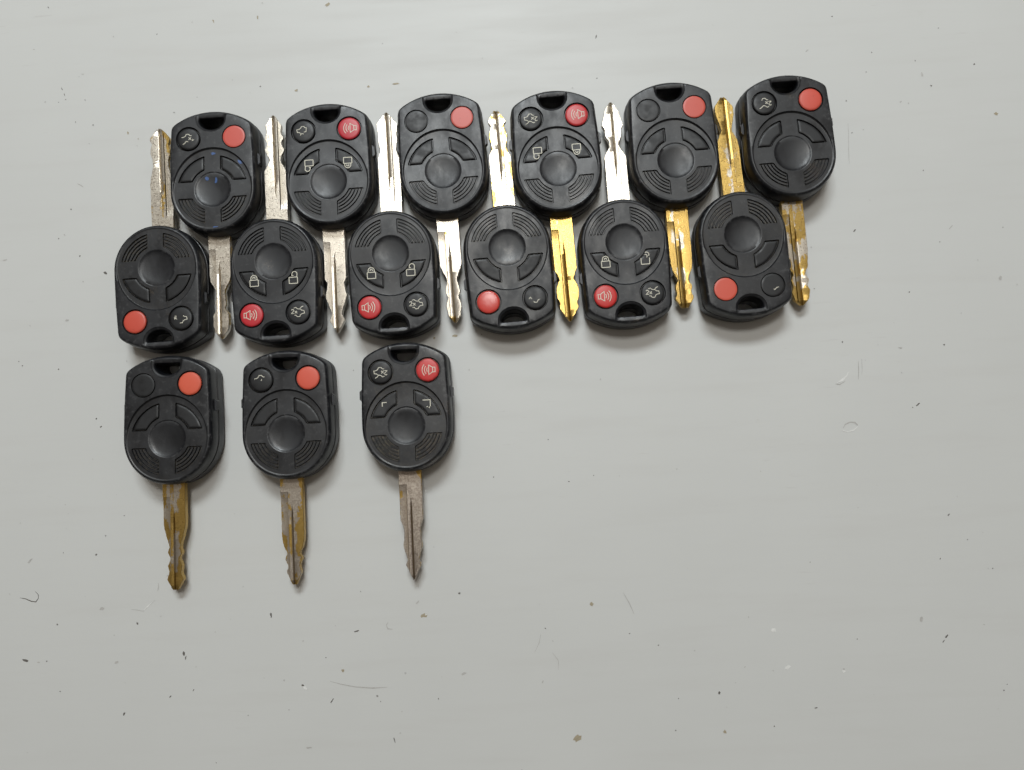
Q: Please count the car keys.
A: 15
